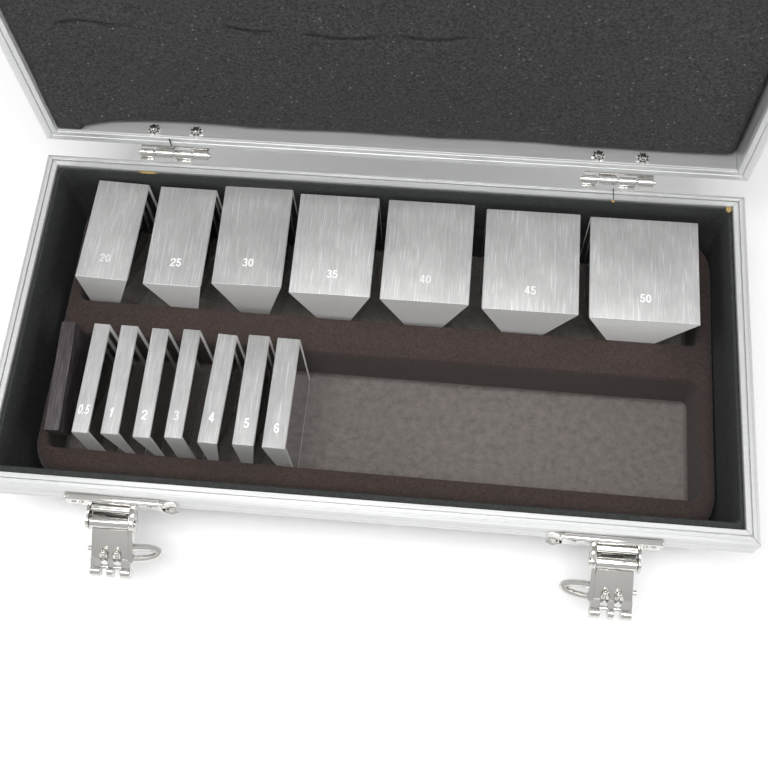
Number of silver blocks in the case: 14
